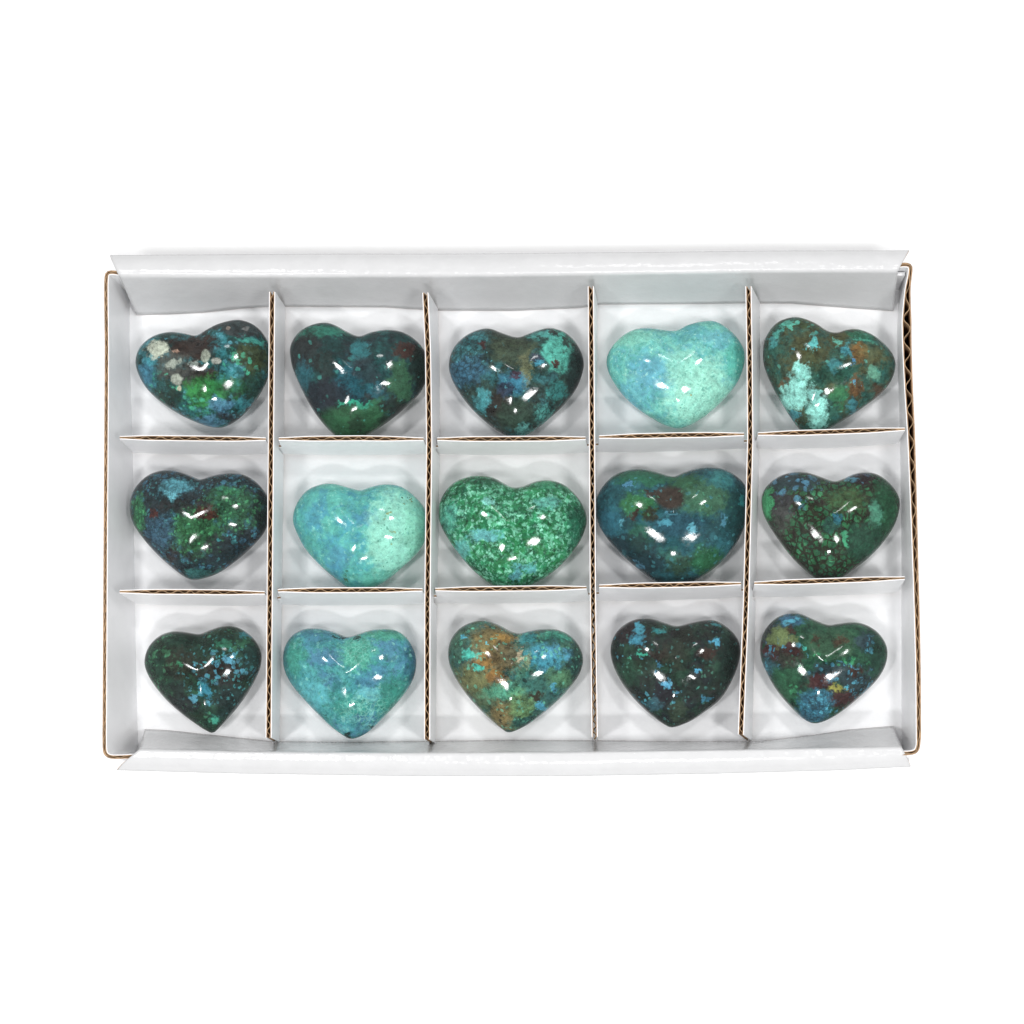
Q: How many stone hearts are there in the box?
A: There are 15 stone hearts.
